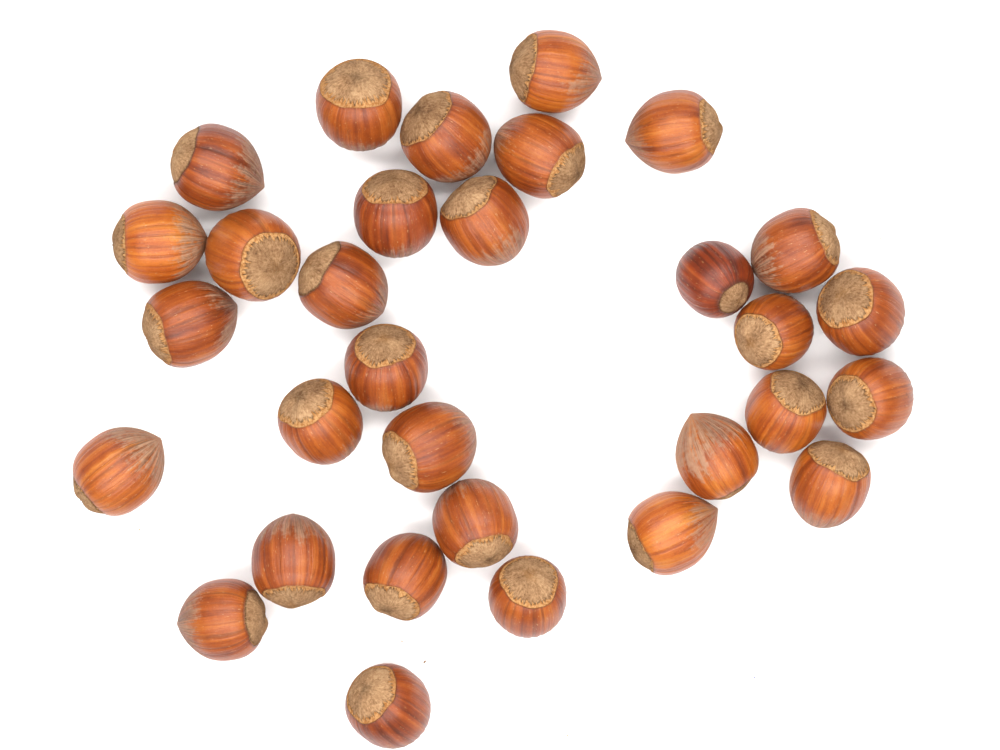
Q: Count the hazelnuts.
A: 31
